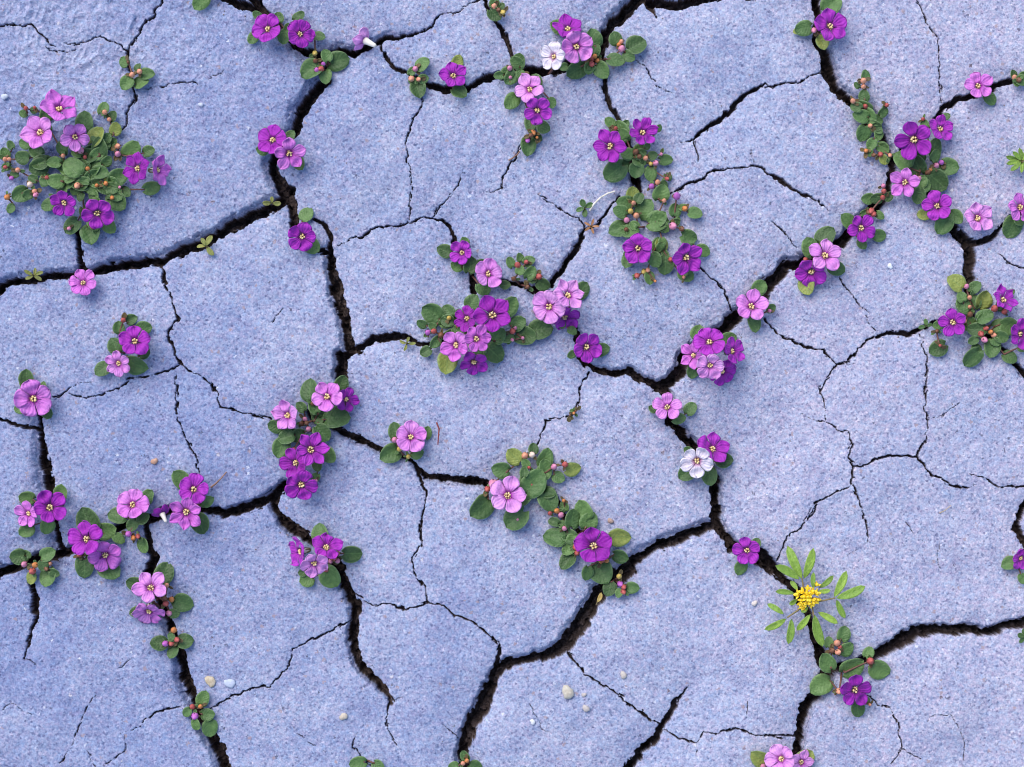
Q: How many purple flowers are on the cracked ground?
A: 48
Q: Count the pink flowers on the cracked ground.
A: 38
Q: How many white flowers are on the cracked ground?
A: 2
